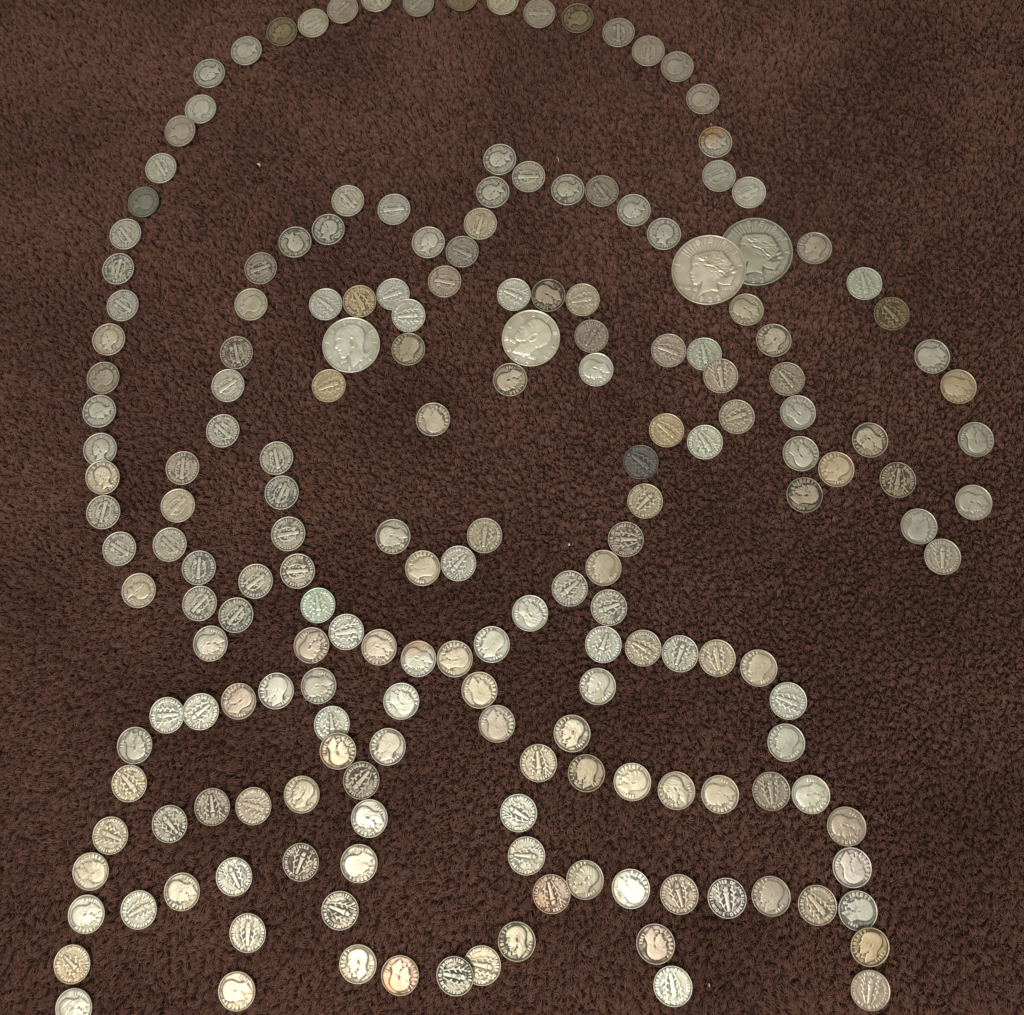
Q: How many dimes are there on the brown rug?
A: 189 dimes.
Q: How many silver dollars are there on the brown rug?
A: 2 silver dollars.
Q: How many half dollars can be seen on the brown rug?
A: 2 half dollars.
